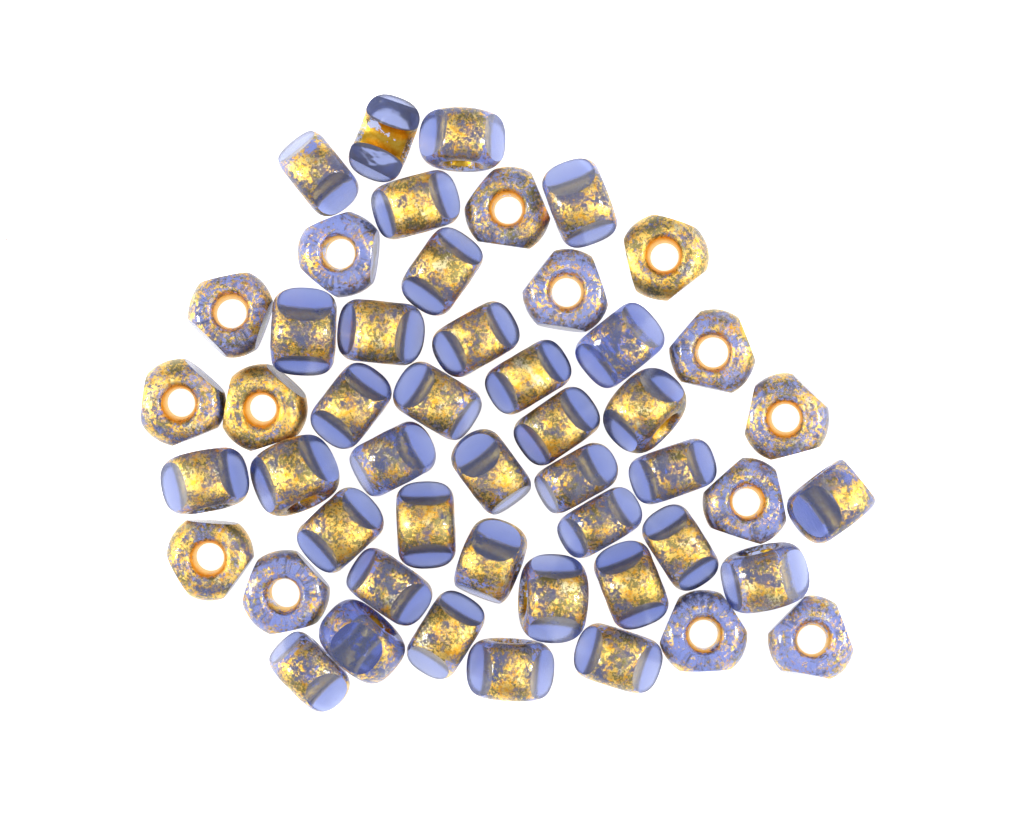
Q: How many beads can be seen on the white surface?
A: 50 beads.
